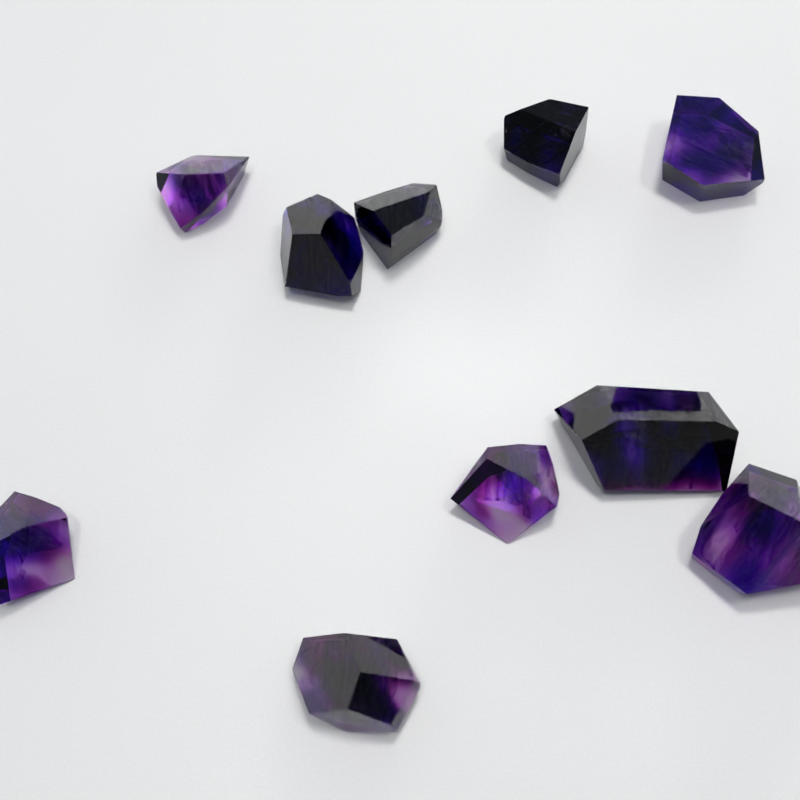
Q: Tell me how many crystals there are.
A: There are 10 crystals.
